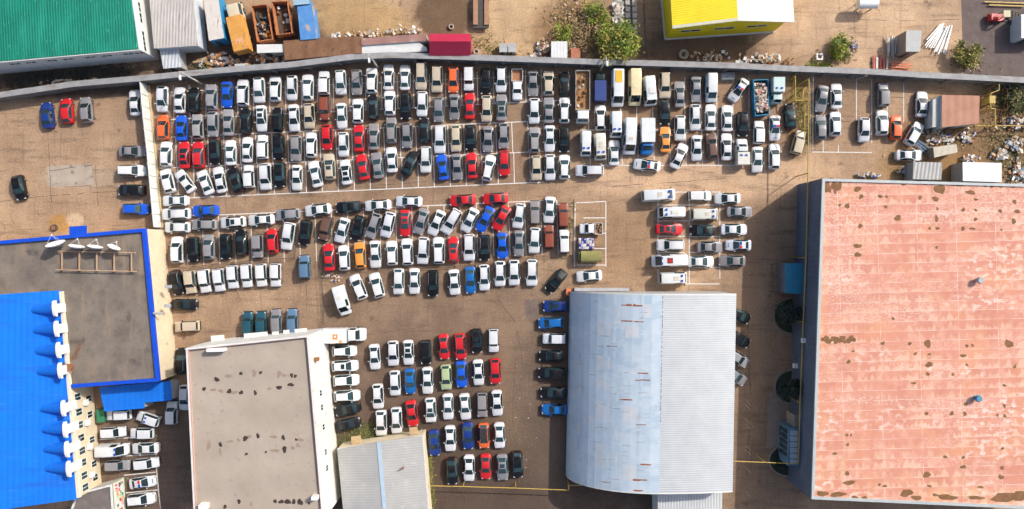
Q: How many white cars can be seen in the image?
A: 149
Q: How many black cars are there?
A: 44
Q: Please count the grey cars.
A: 43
